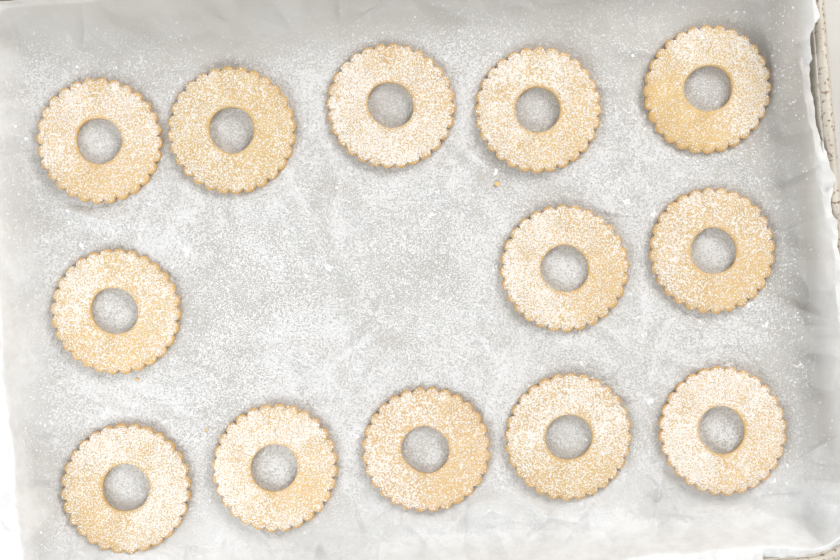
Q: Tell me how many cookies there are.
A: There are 13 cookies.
